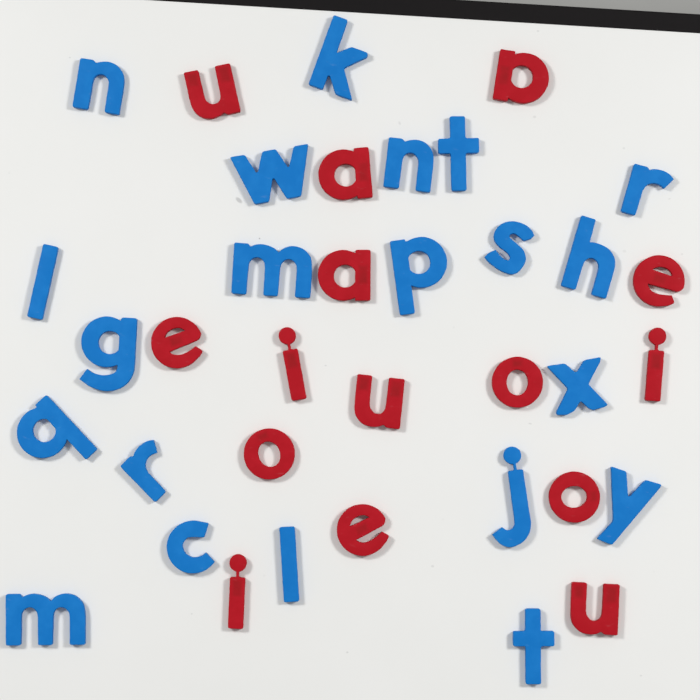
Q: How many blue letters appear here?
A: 21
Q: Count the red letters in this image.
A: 15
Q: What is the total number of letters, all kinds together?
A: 36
